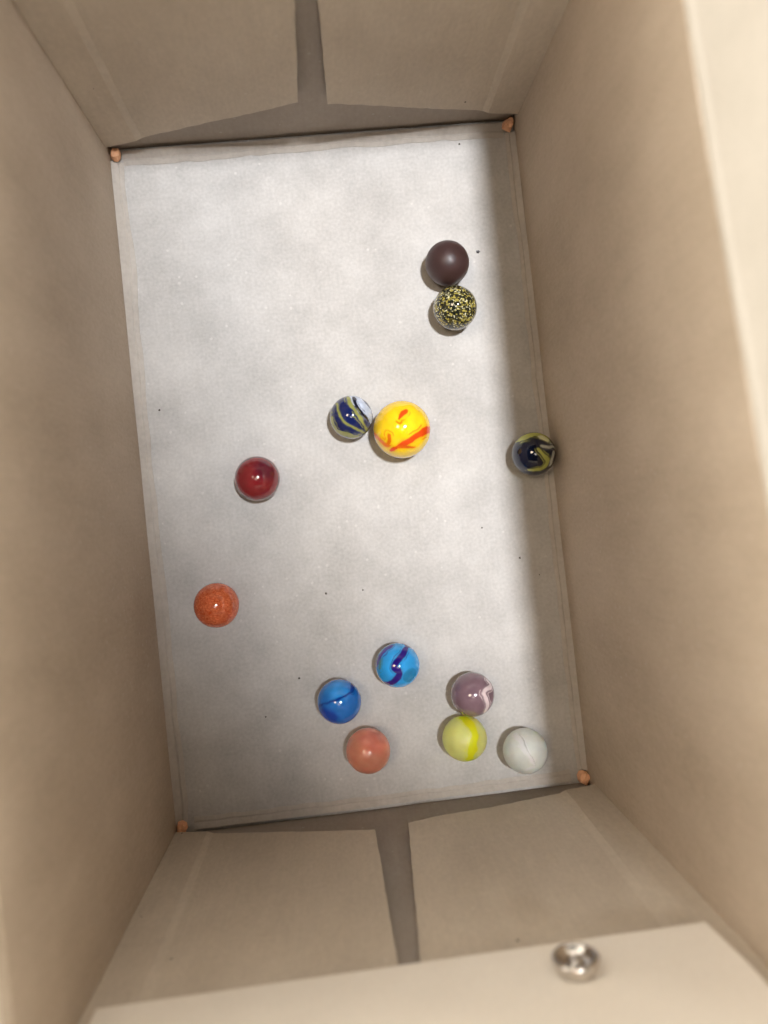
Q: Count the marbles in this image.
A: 13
